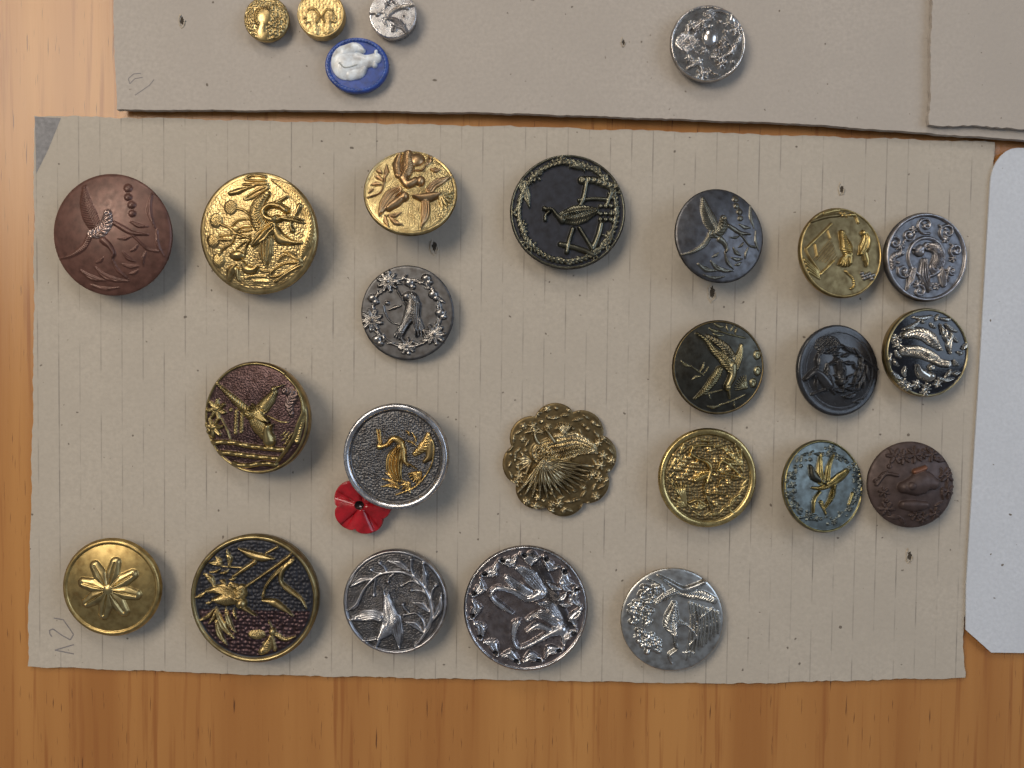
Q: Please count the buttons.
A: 28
